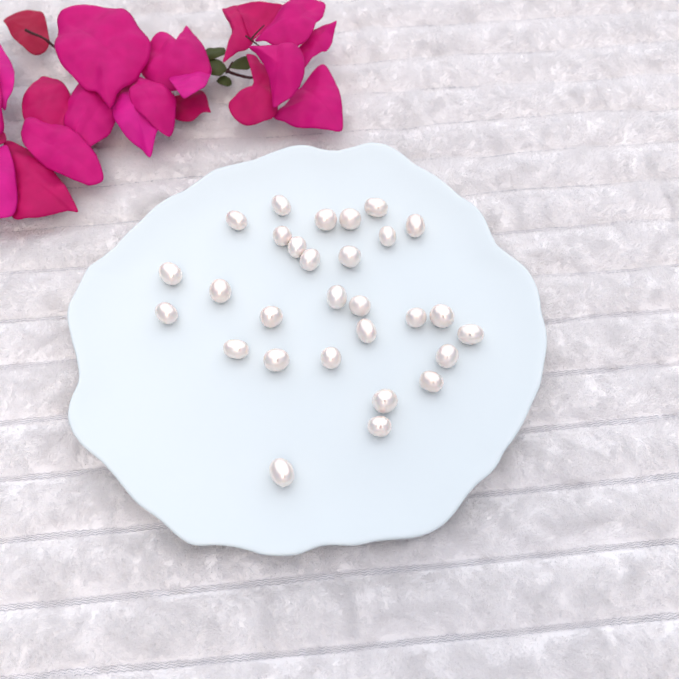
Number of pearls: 29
